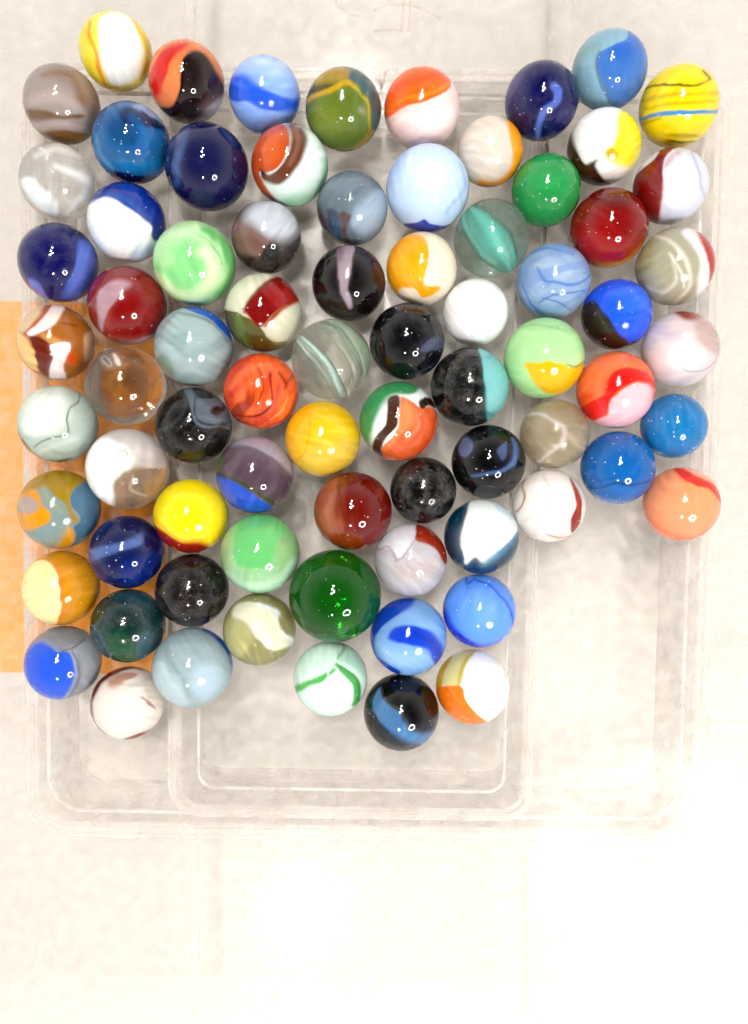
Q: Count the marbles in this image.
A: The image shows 76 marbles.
